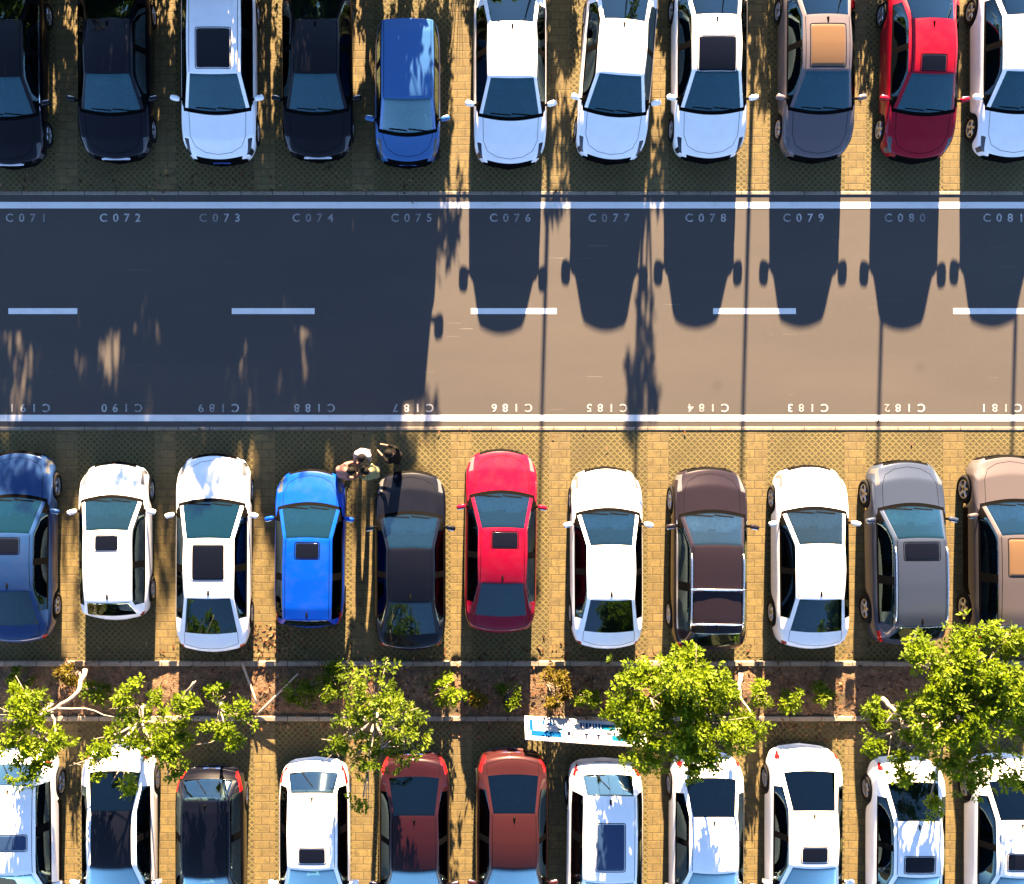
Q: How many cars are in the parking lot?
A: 33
